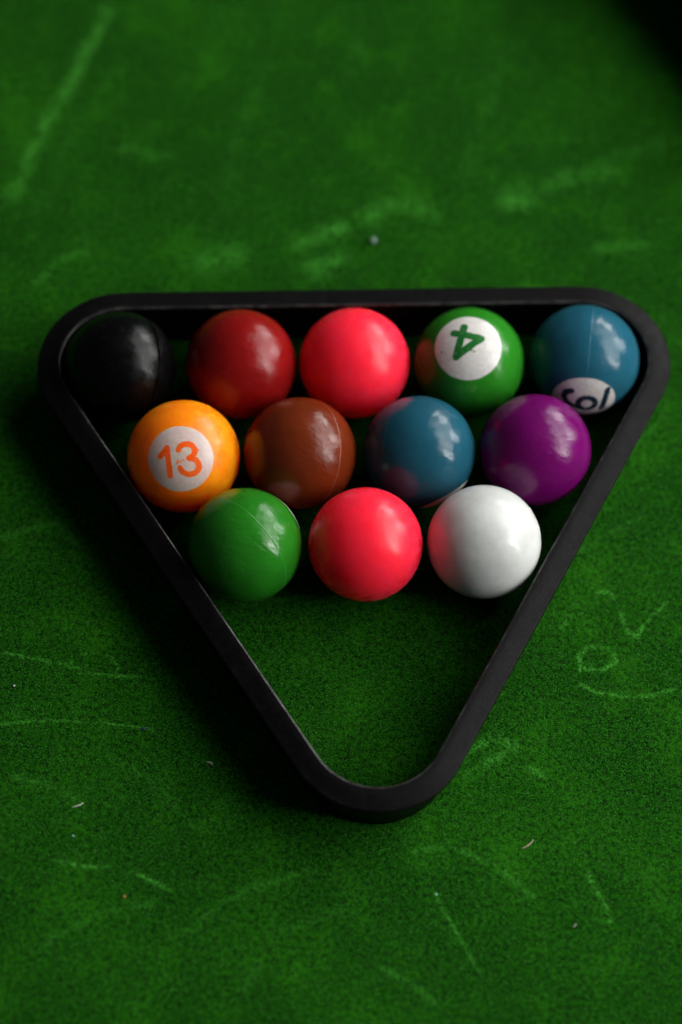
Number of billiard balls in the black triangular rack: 12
